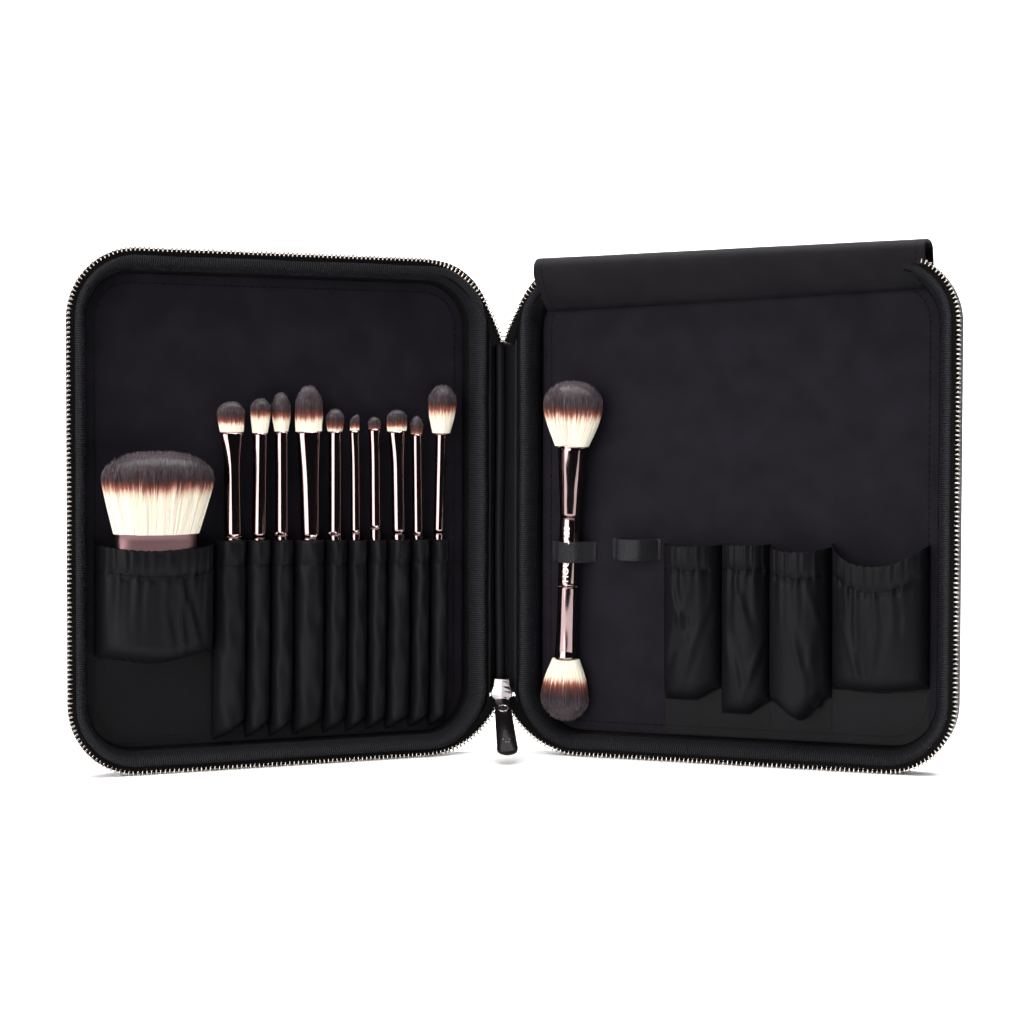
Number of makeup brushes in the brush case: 12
